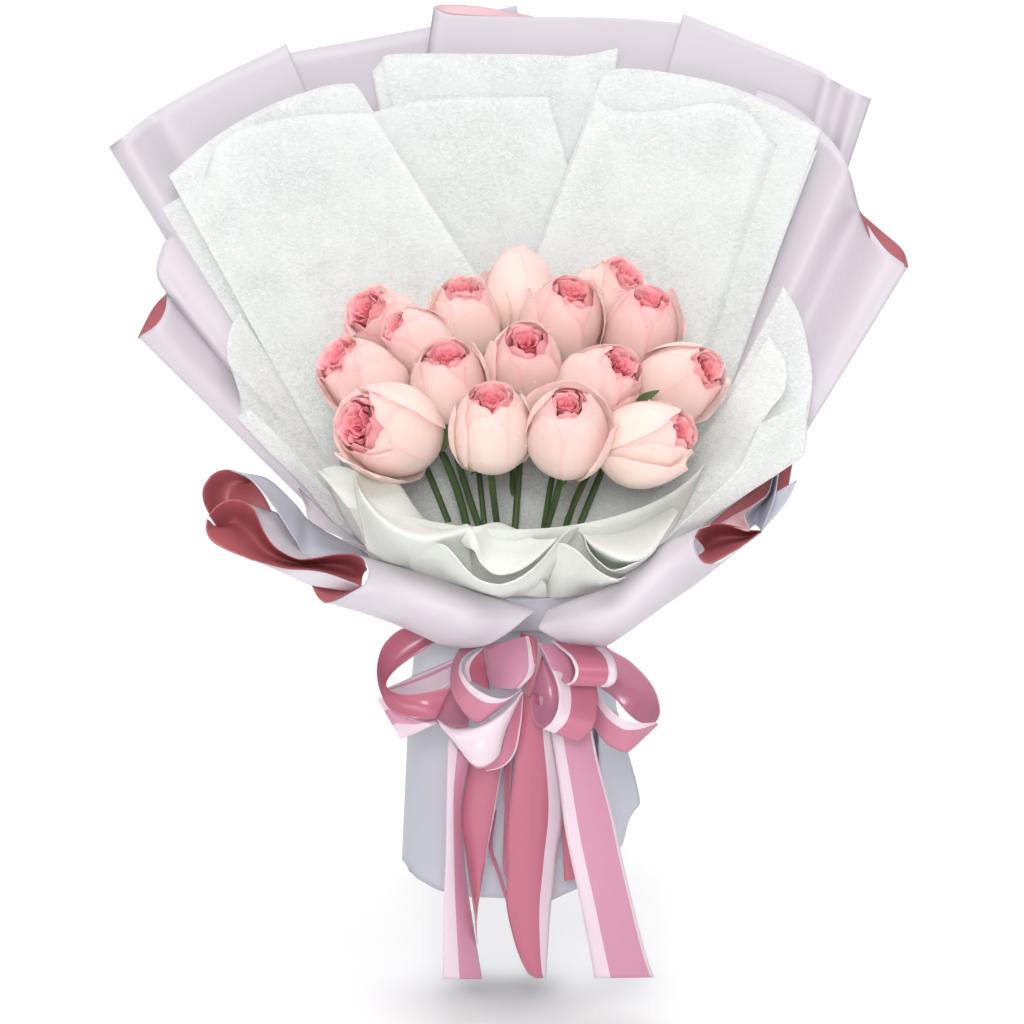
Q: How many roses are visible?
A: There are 16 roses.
